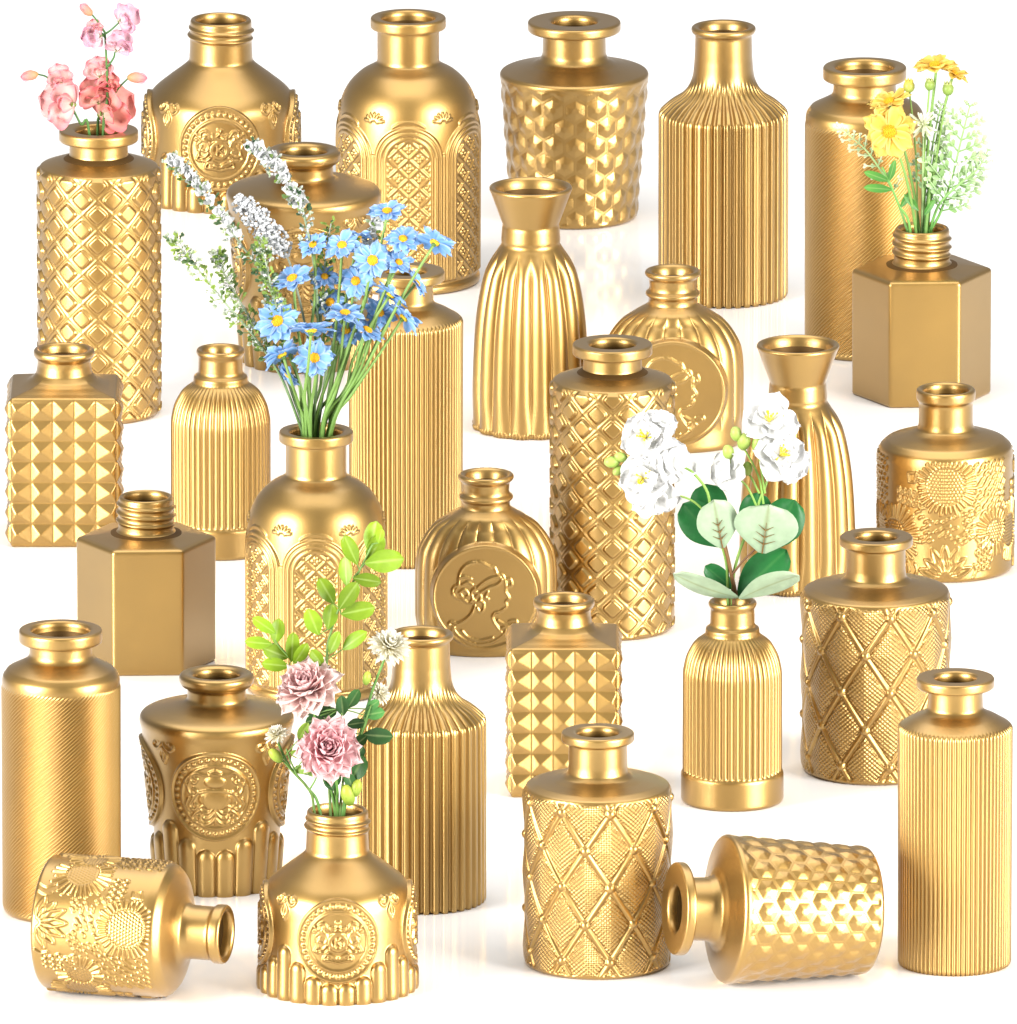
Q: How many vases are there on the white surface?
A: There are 30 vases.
